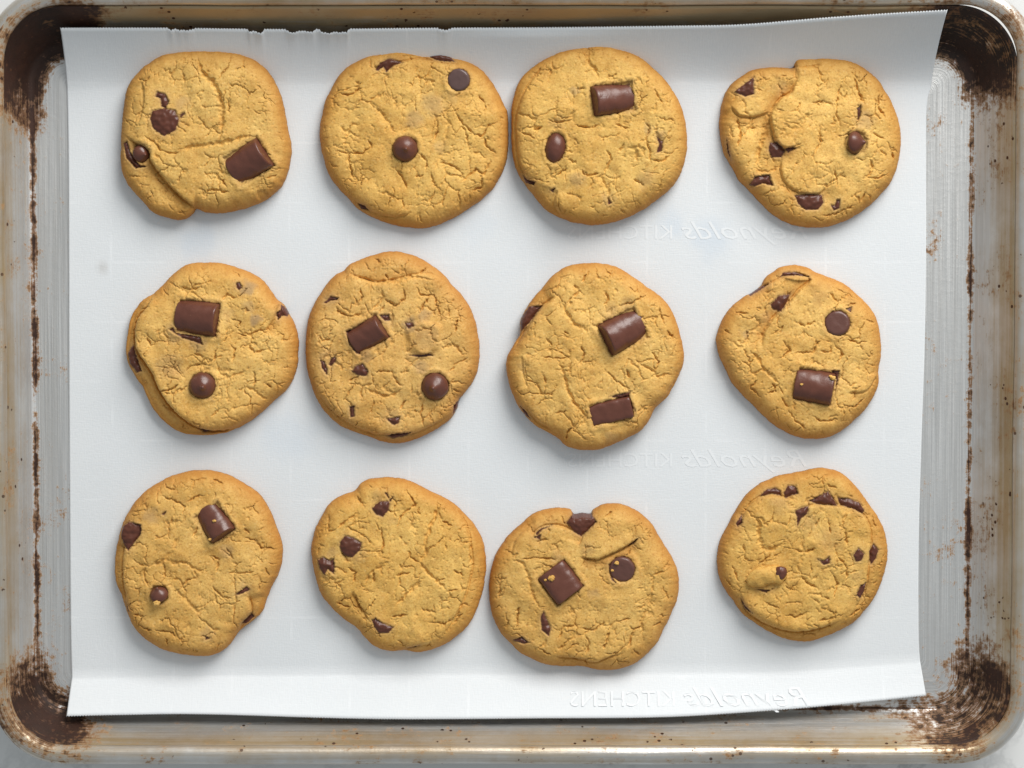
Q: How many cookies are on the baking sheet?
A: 12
